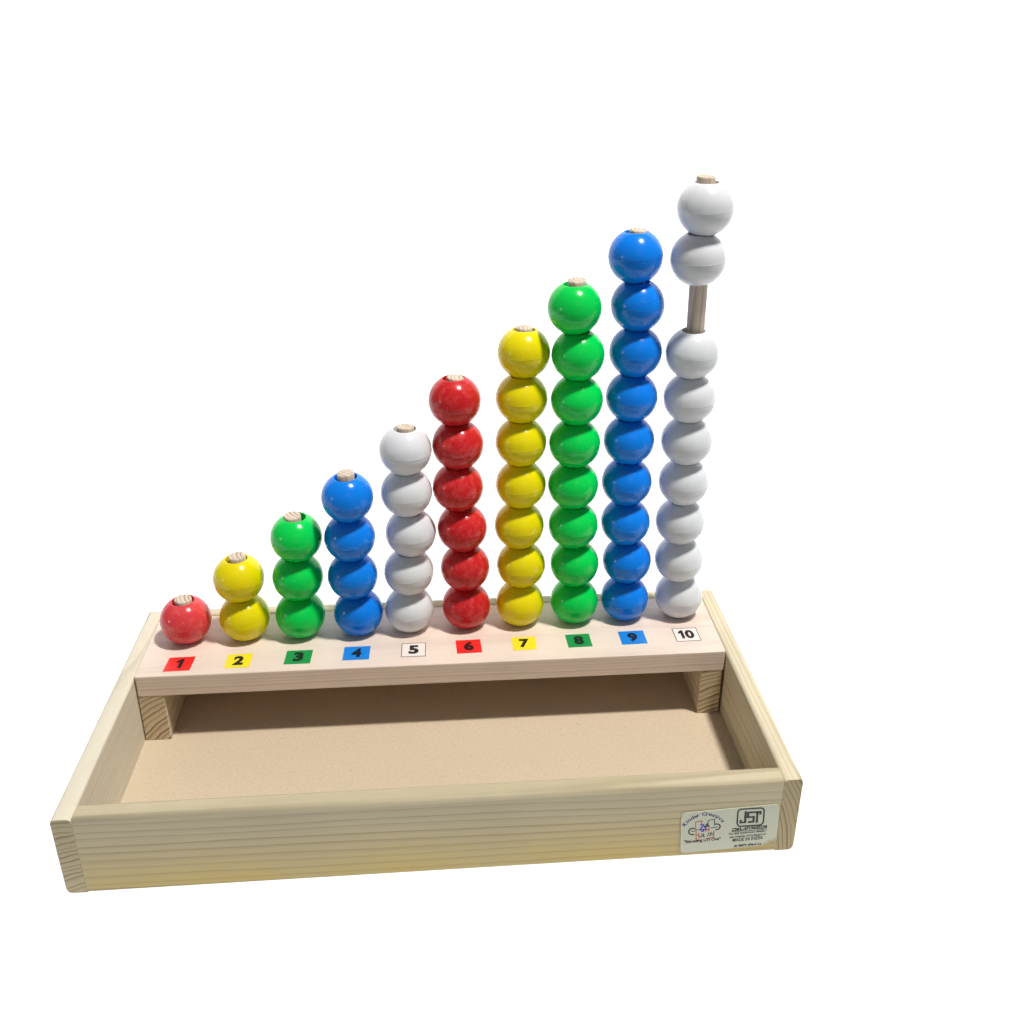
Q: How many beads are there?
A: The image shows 54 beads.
